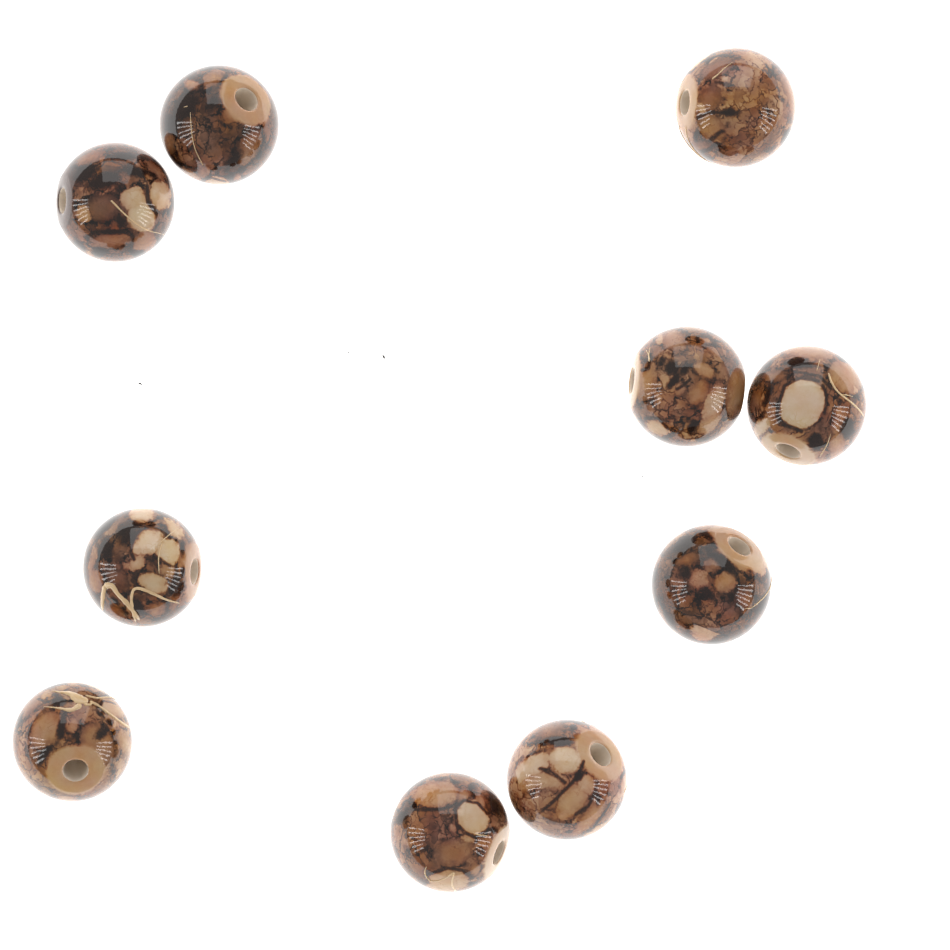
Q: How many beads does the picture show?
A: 10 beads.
